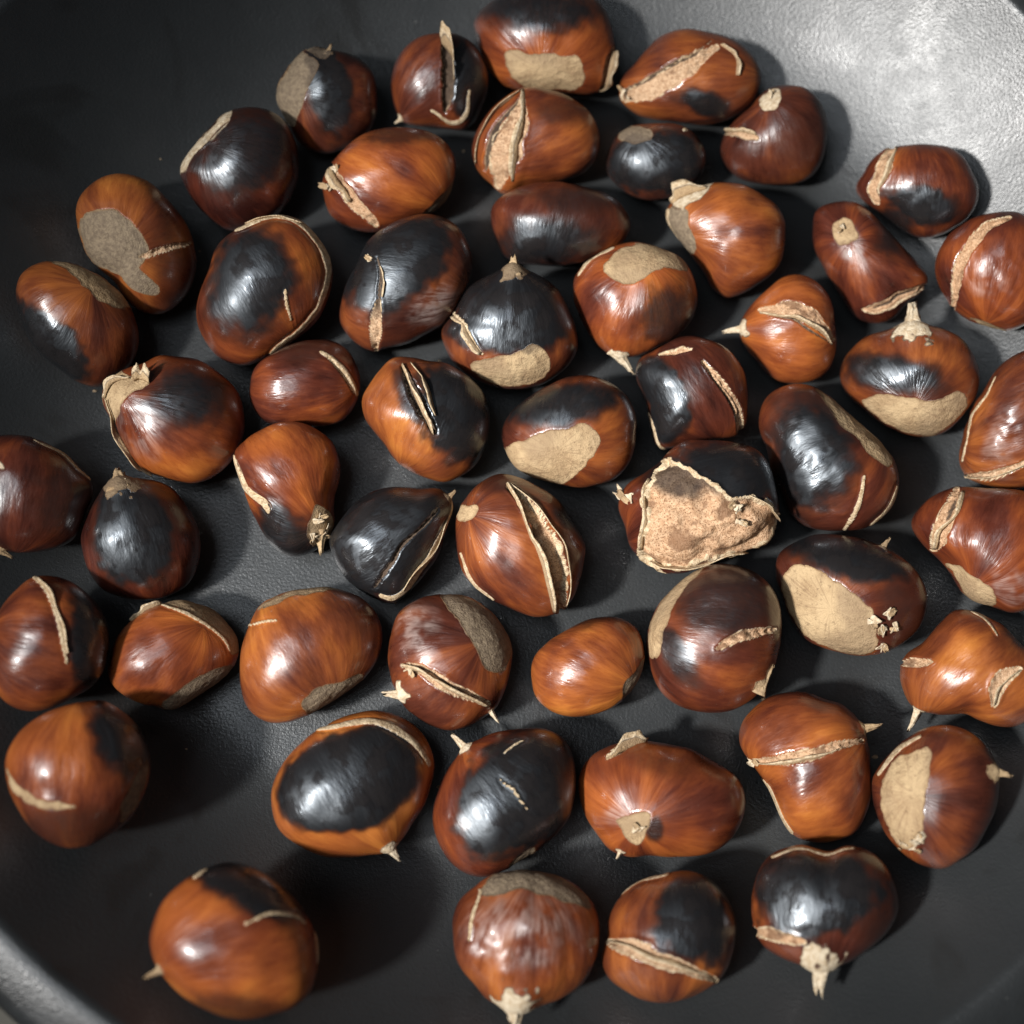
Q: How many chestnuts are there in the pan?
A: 54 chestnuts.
